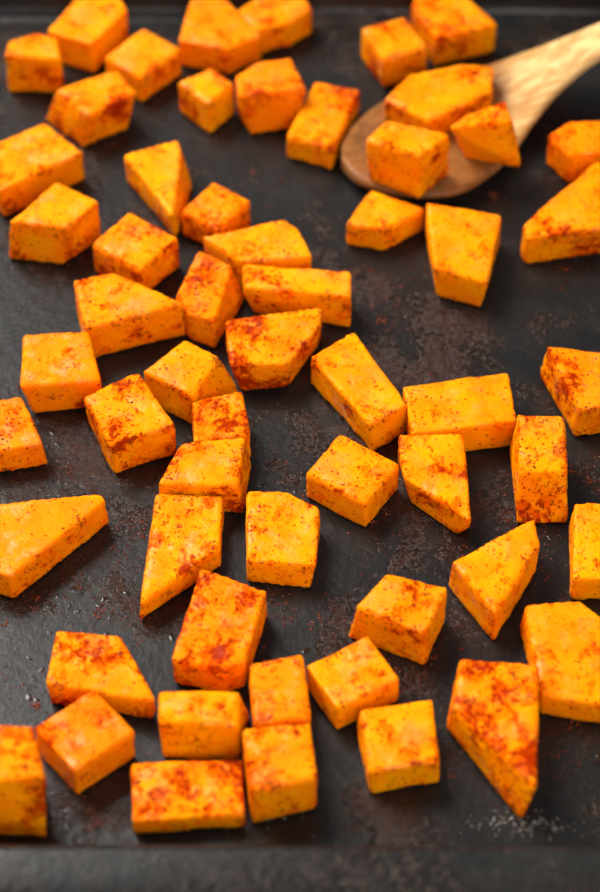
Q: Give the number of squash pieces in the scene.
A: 58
